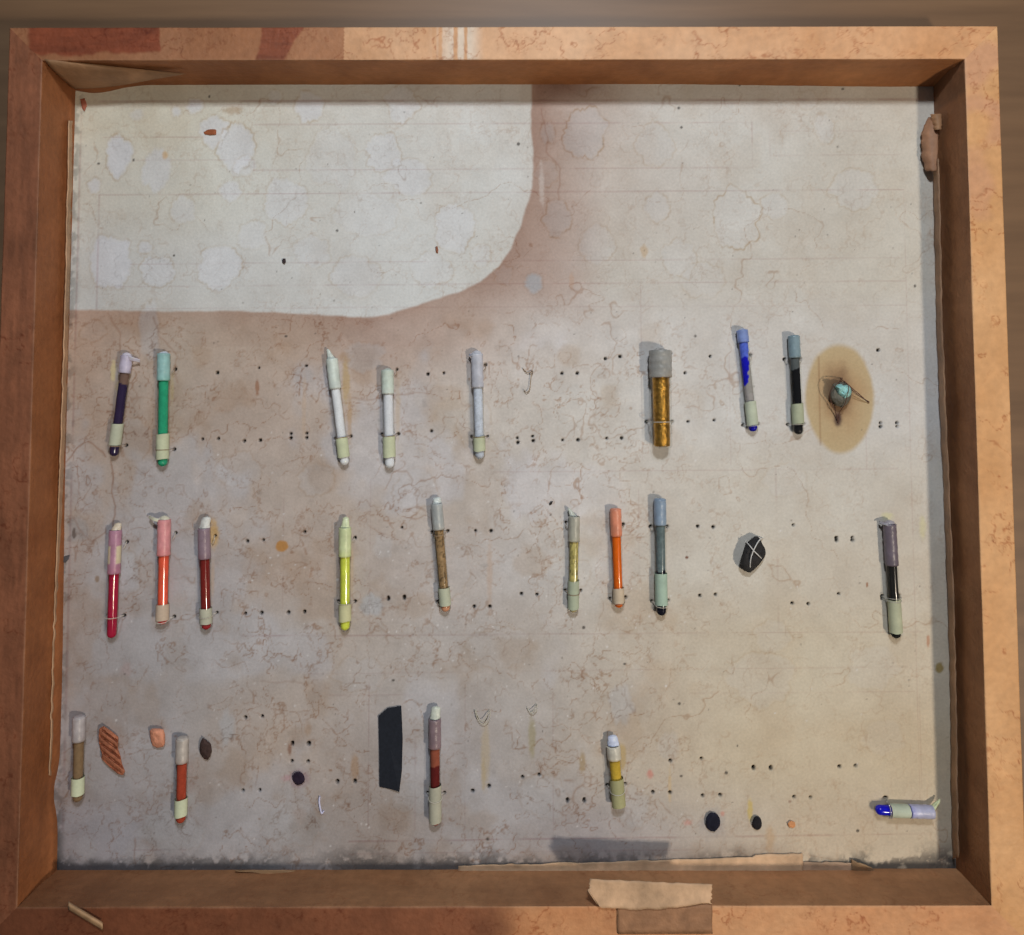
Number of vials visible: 22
